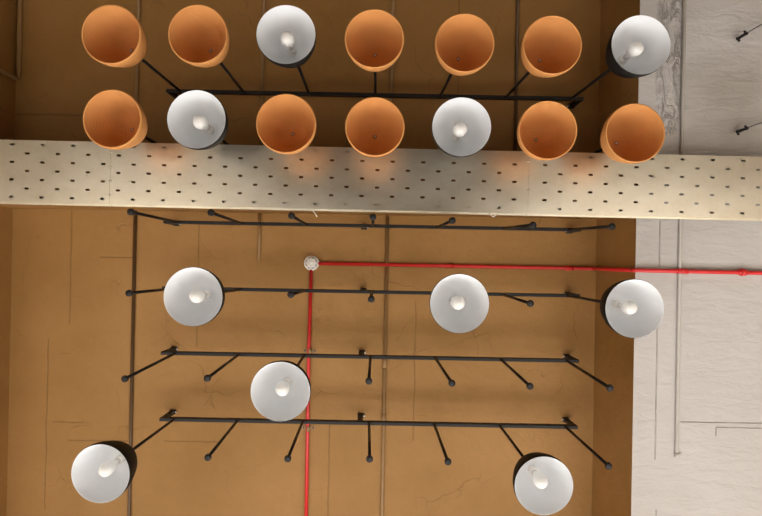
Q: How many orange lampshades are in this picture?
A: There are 10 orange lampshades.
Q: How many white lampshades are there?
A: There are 10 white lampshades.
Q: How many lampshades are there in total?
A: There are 20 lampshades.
